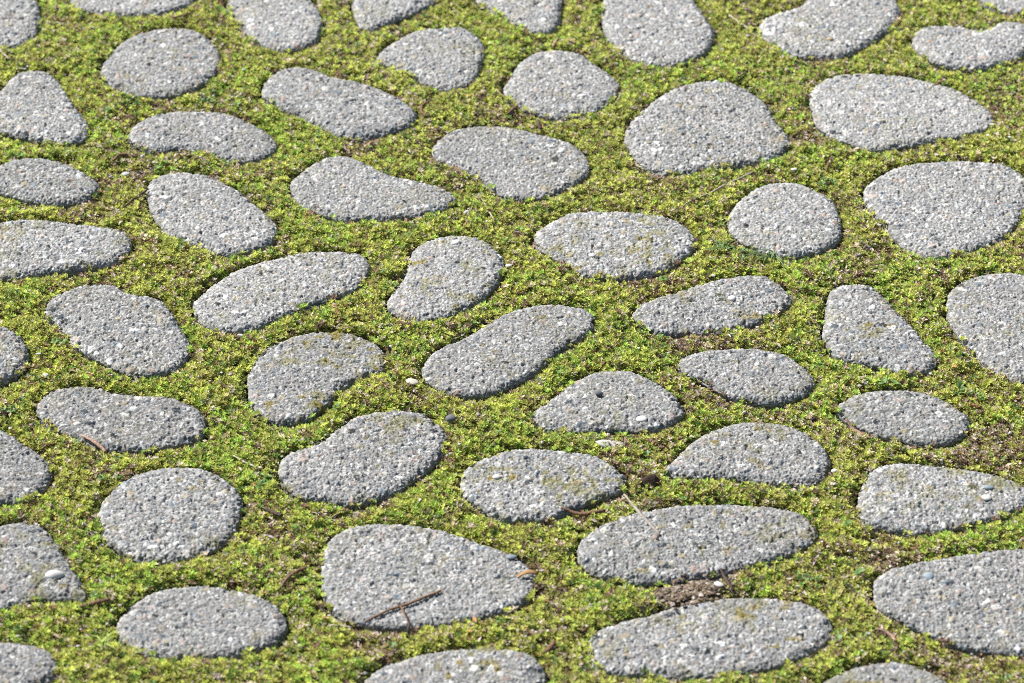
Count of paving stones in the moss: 53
